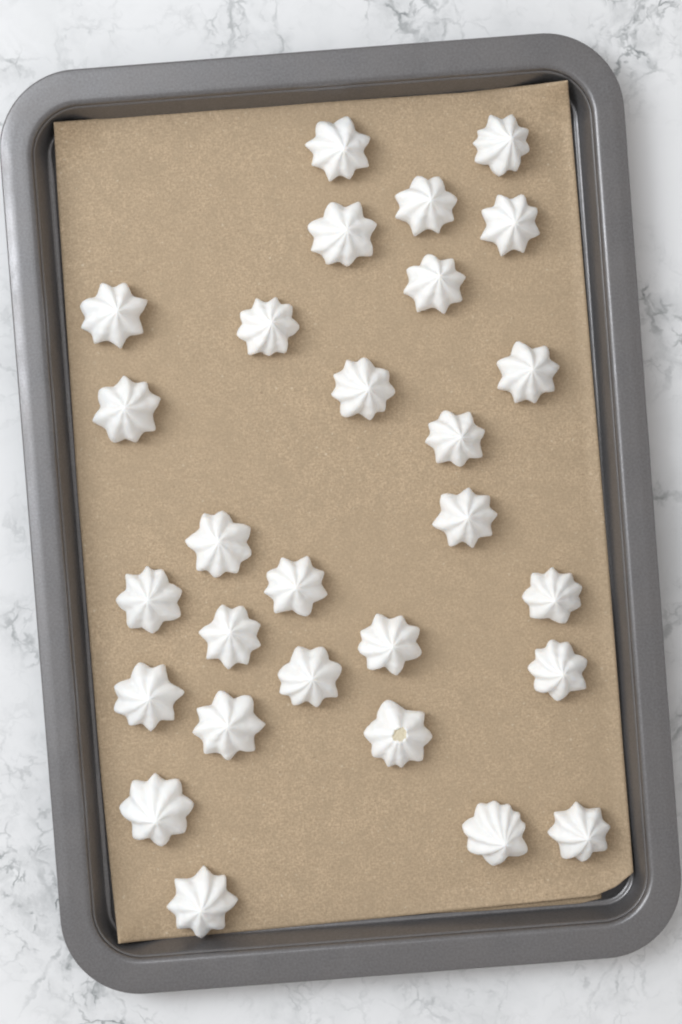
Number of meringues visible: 28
